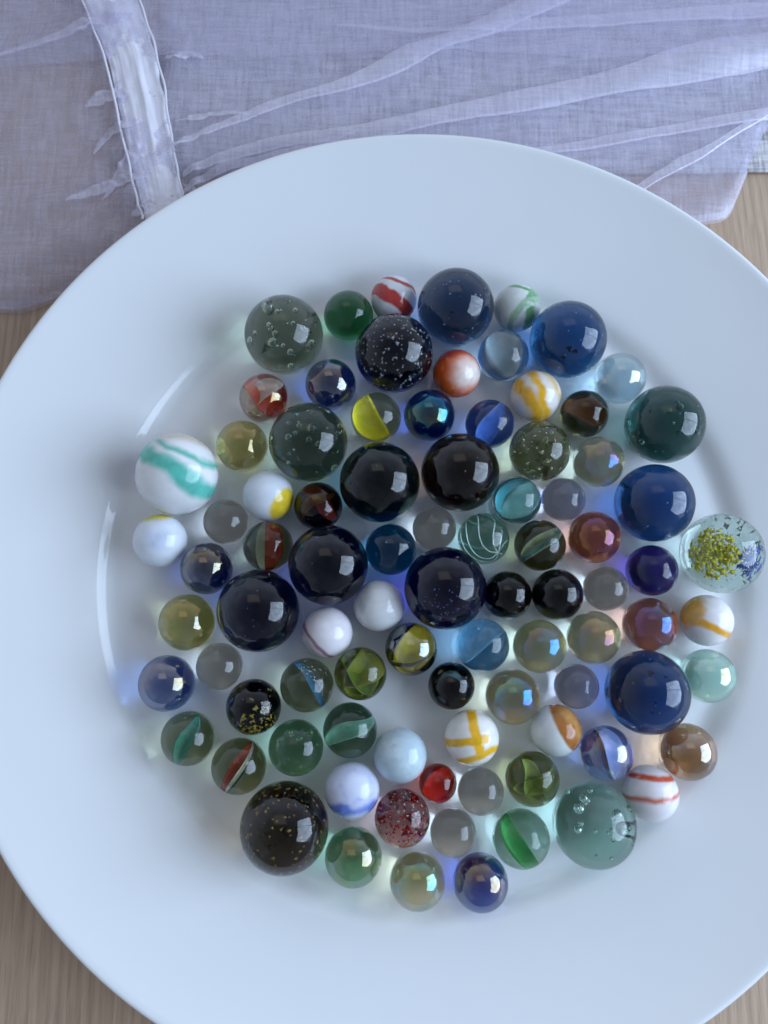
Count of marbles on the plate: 88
